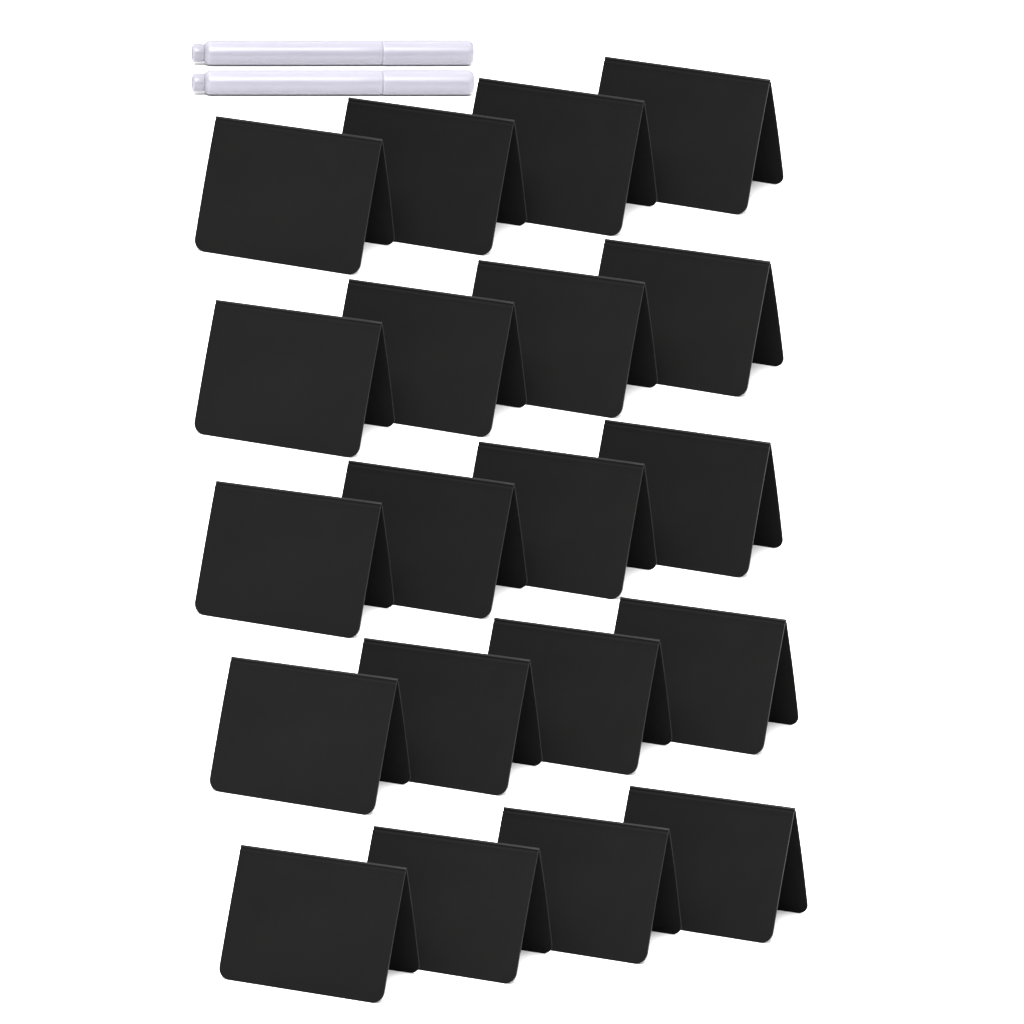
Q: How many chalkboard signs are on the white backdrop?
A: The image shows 20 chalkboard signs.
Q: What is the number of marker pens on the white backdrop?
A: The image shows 2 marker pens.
